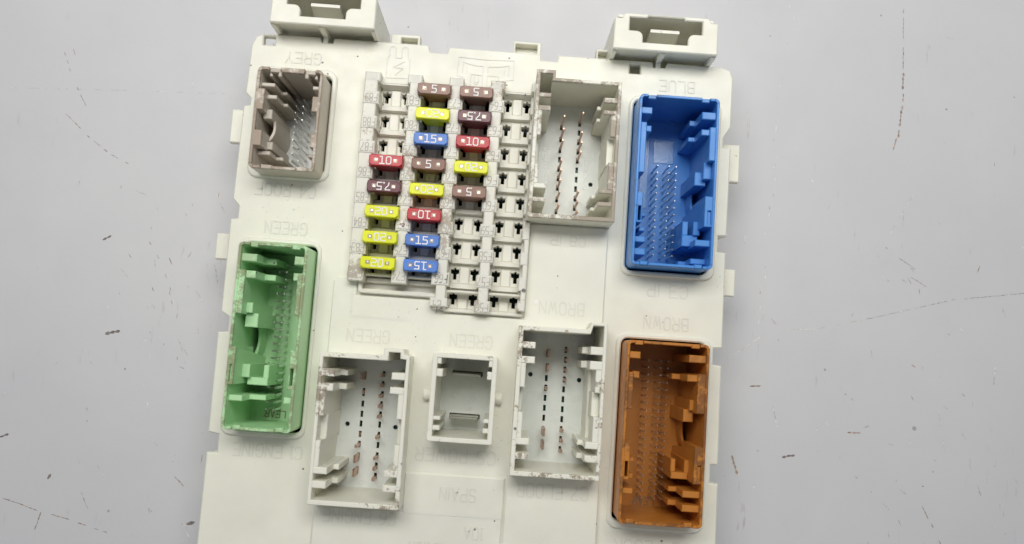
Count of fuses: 18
